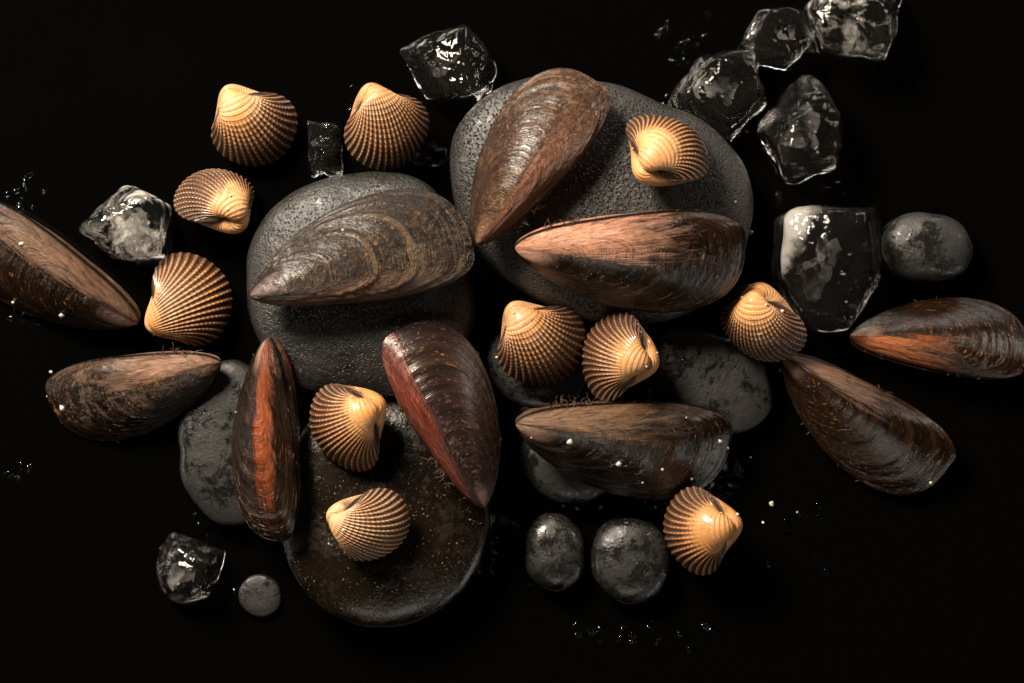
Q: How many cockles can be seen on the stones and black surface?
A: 11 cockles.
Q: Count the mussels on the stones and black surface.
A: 10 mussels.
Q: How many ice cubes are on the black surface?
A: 9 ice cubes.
